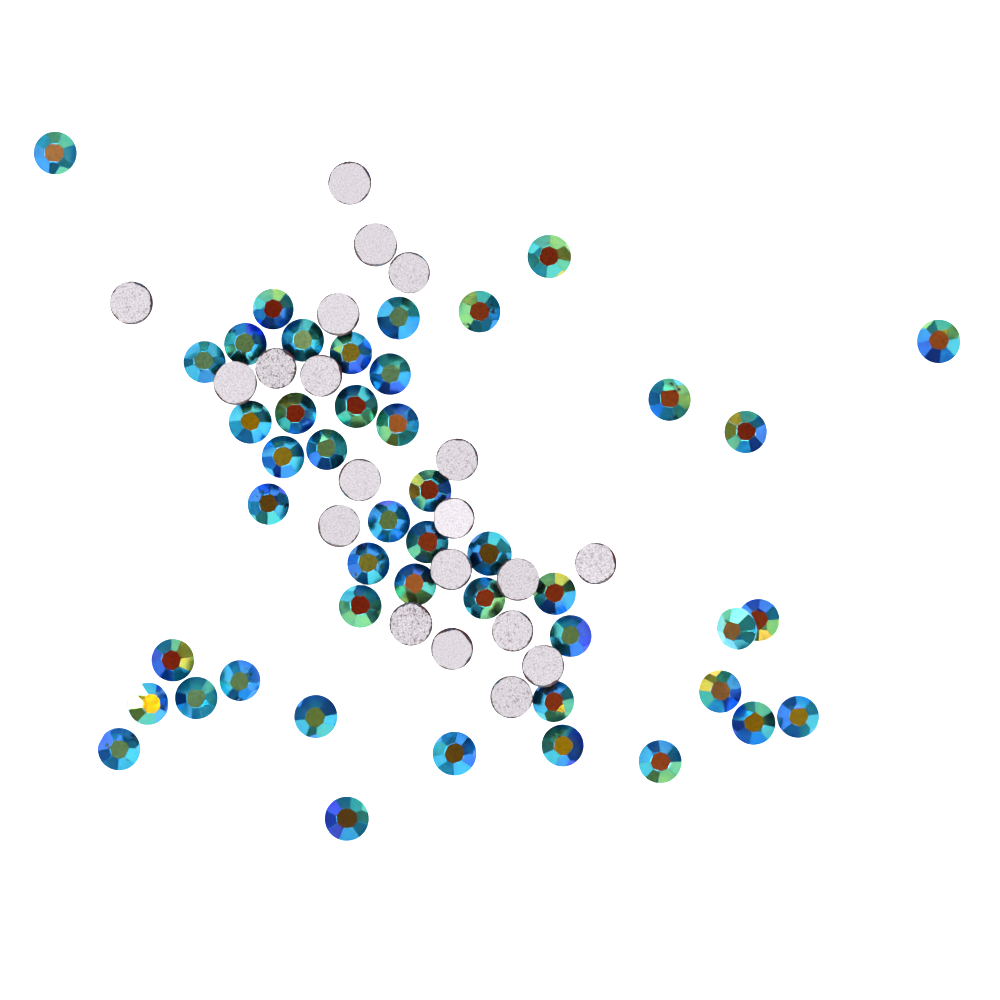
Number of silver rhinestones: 20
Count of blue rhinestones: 46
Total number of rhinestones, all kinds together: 66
